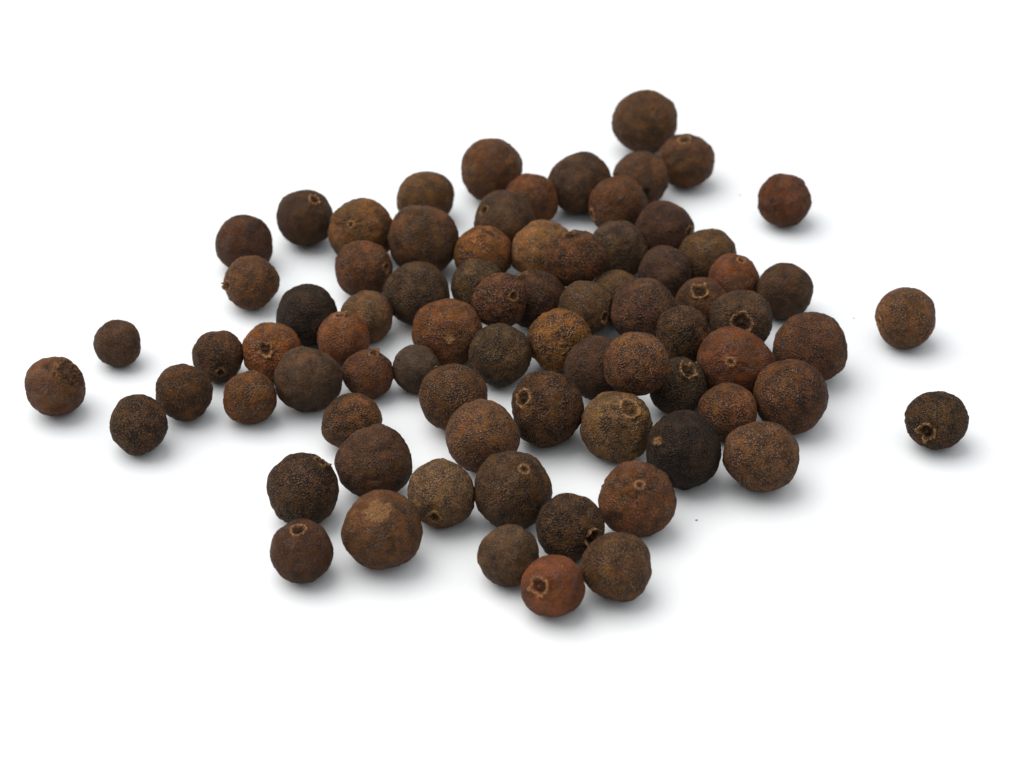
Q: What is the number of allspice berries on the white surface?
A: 78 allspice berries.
